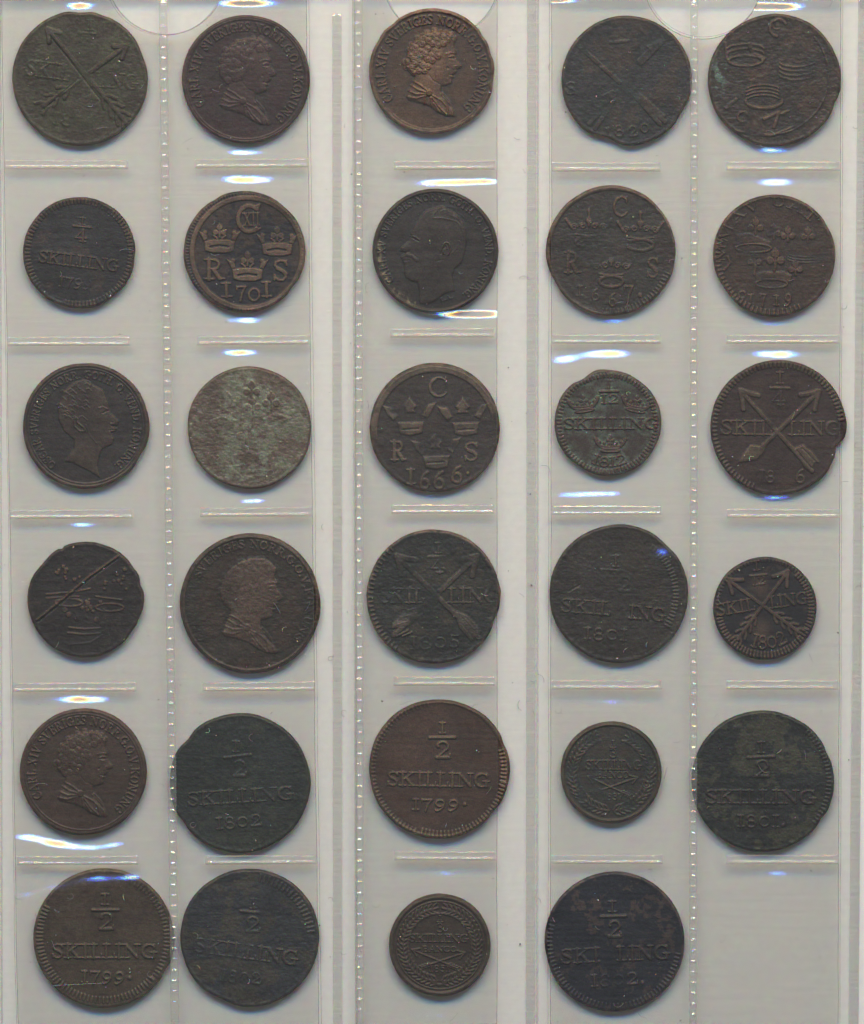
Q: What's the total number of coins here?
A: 29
